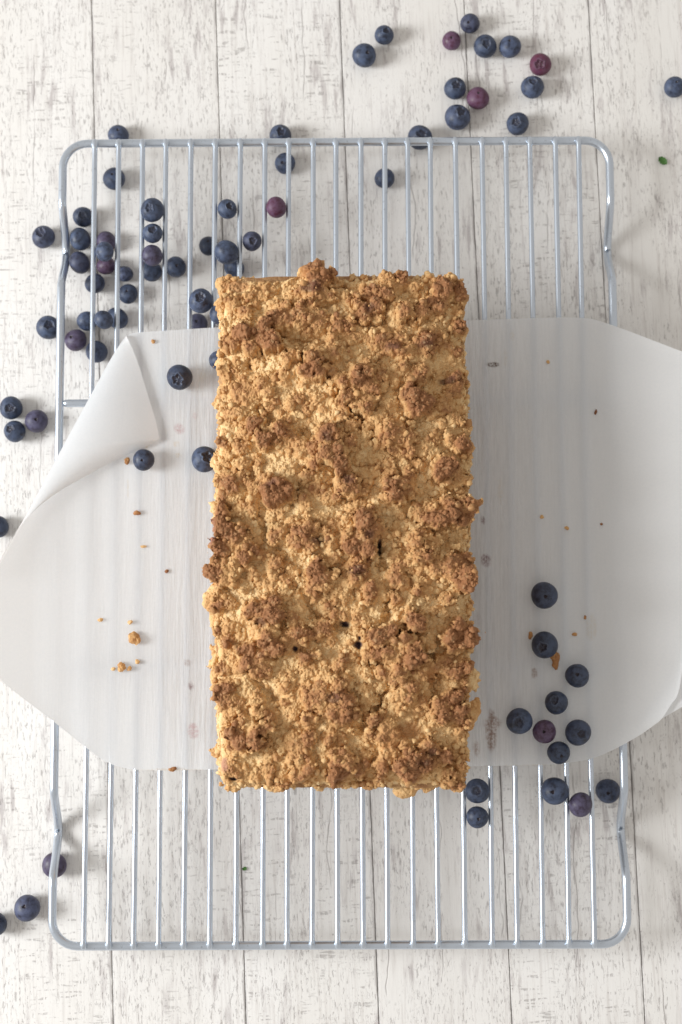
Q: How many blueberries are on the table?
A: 73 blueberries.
